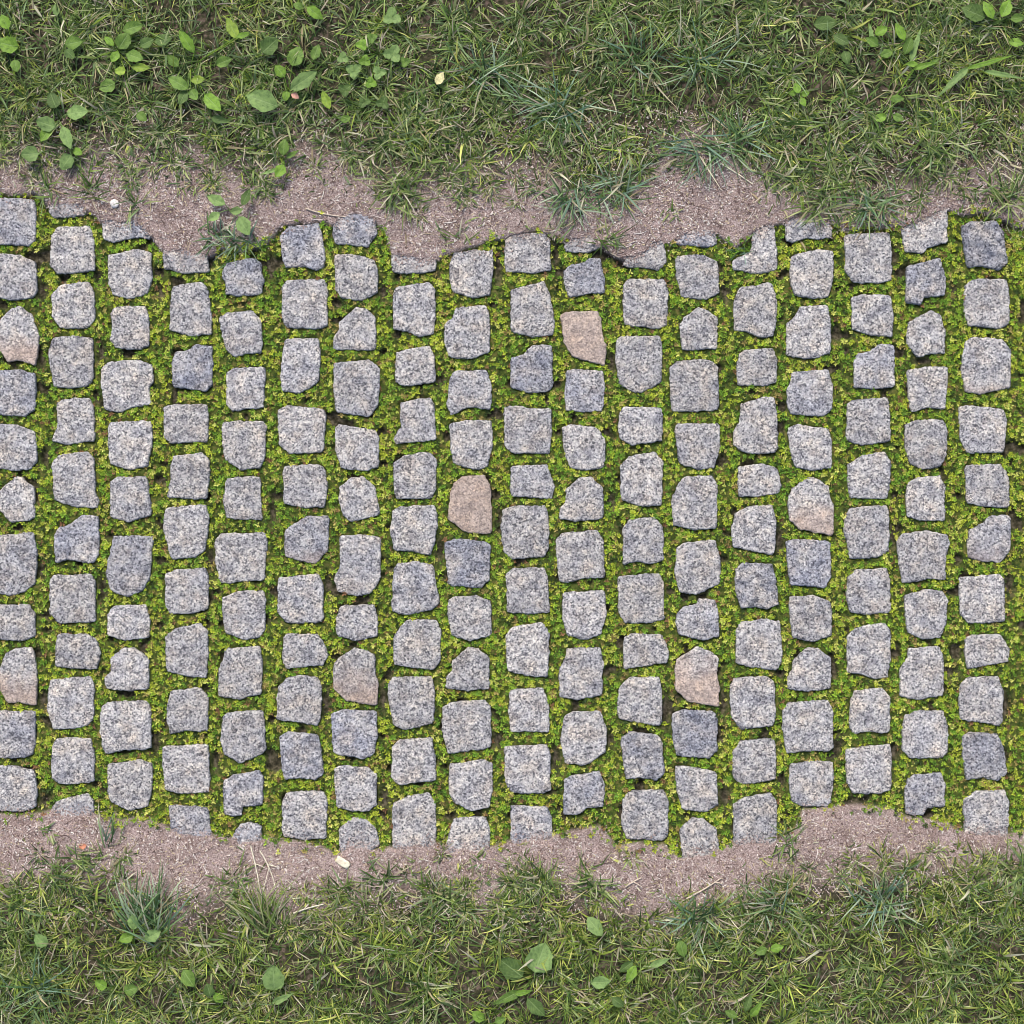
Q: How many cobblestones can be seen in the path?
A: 200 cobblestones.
